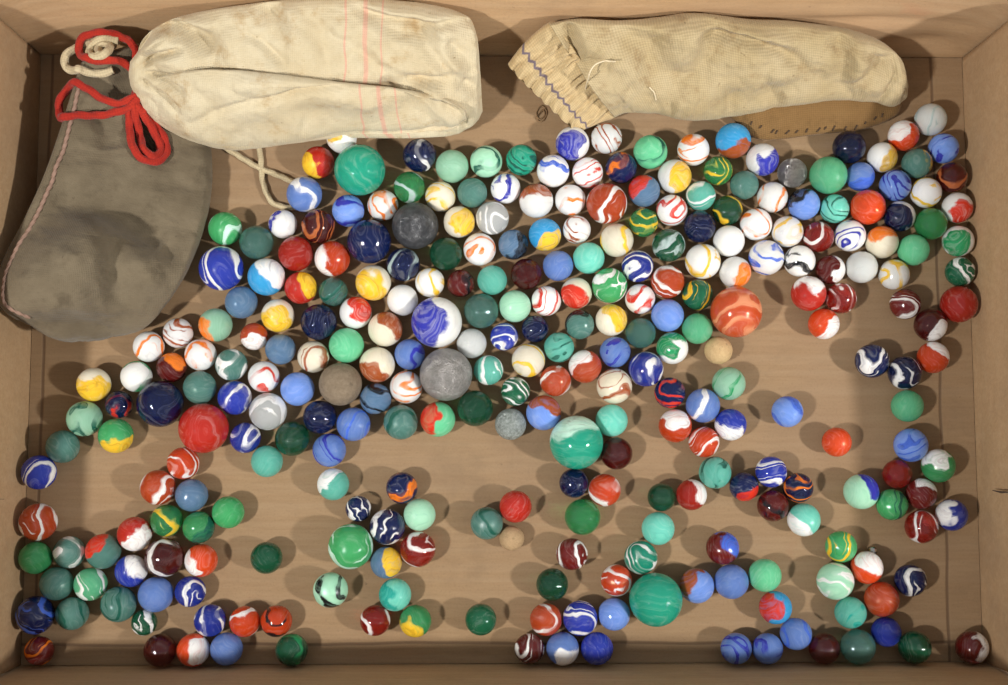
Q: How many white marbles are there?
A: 62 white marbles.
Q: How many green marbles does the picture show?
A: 89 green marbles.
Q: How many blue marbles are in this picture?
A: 76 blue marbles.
